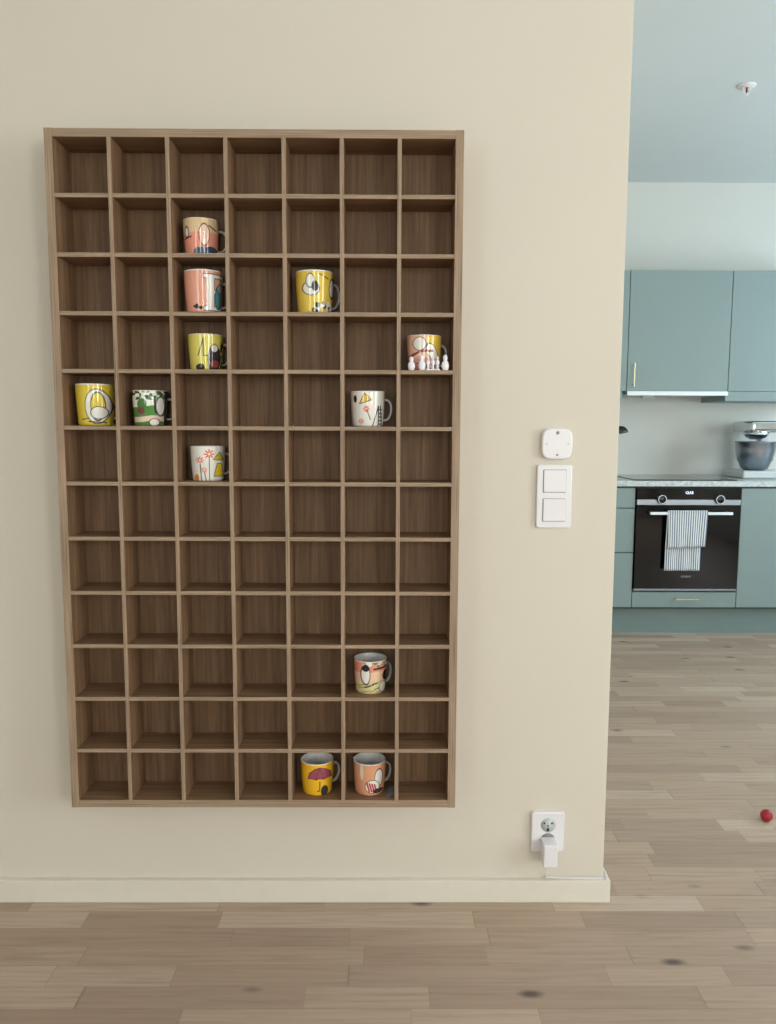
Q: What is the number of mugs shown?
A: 12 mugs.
